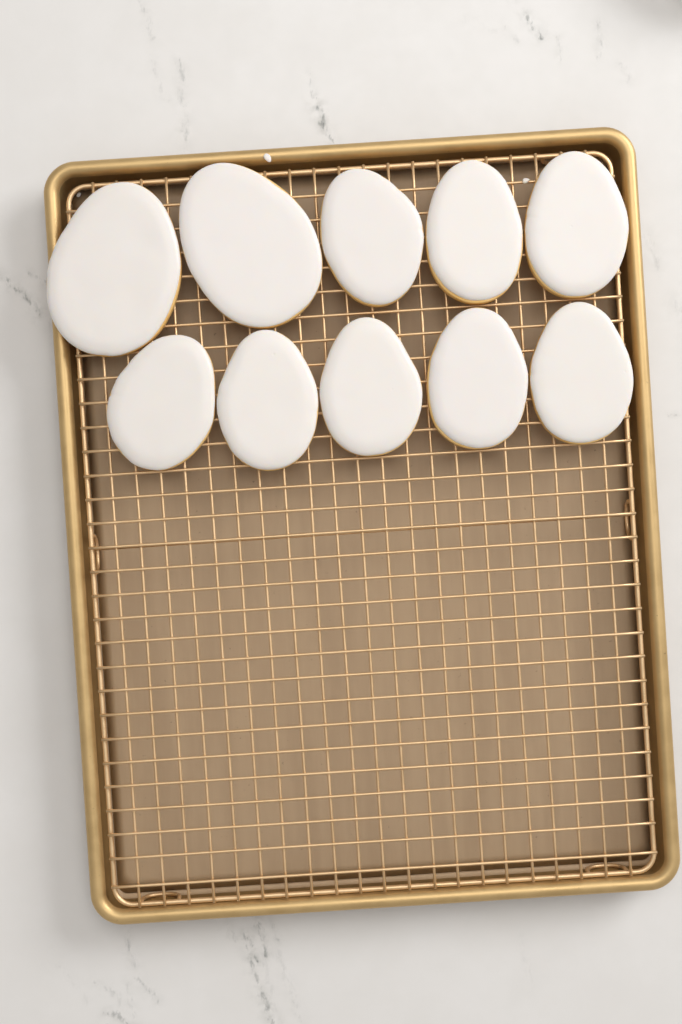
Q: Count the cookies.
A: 10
